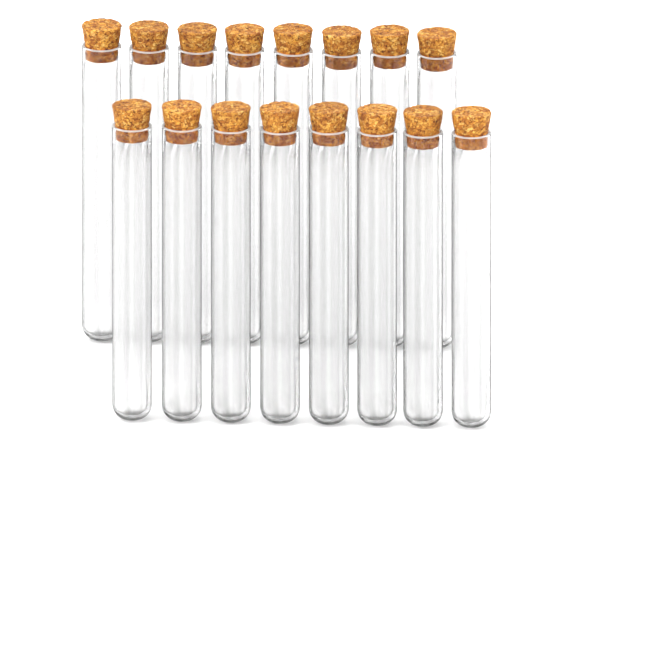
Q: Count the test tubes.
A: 16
